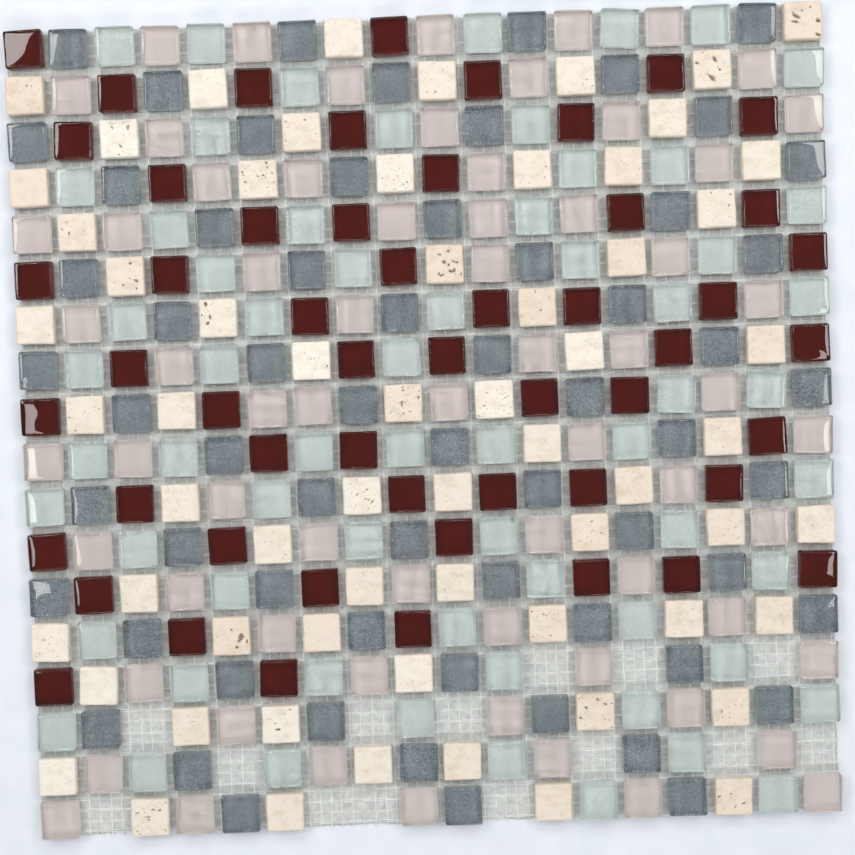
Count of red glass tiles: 53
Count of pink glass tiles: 67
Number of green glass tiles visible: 64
